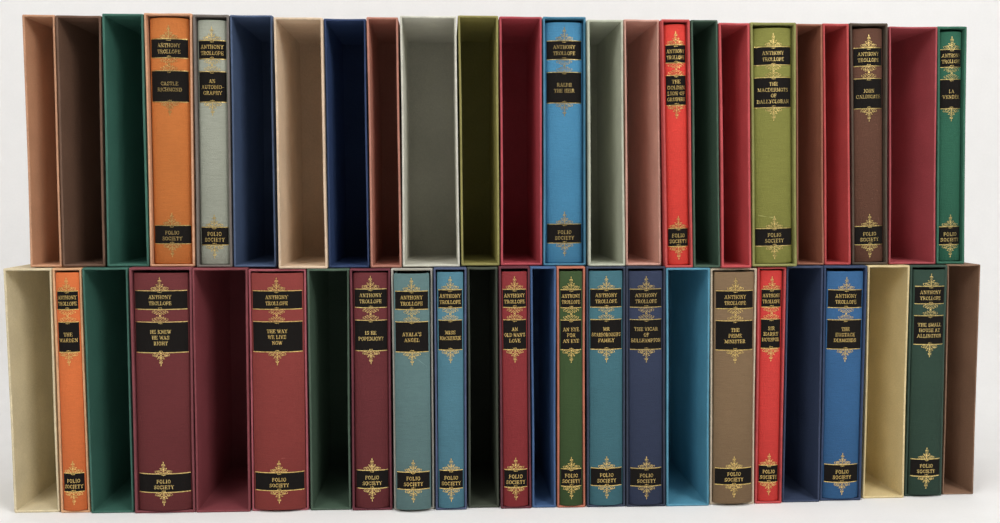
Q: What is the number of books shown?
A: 21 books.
